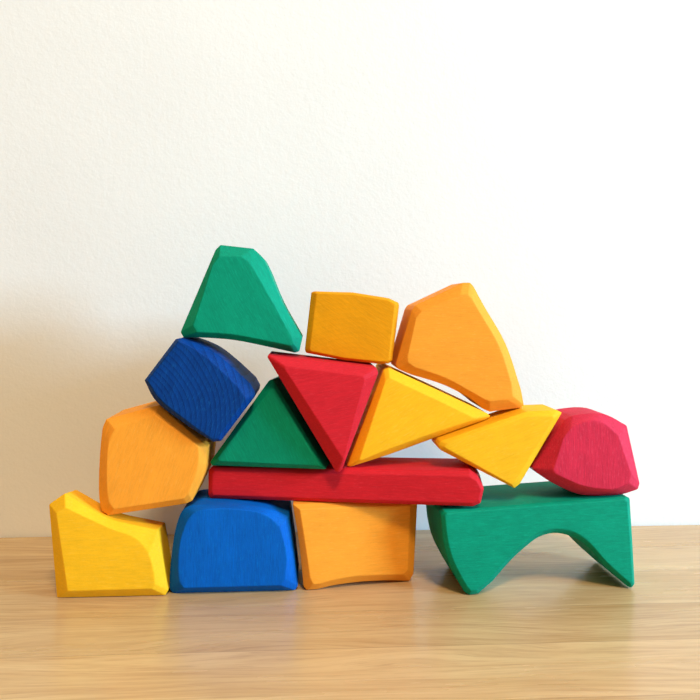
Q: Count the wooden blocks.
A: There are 15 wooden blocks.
